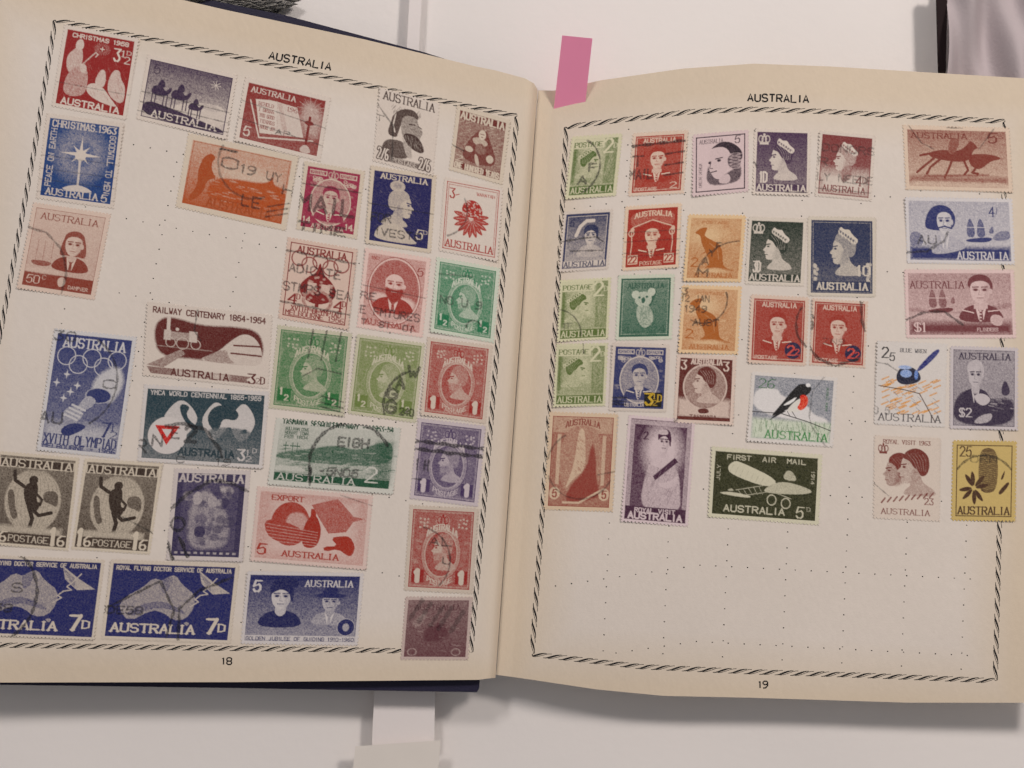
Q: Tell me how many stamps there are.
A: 60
